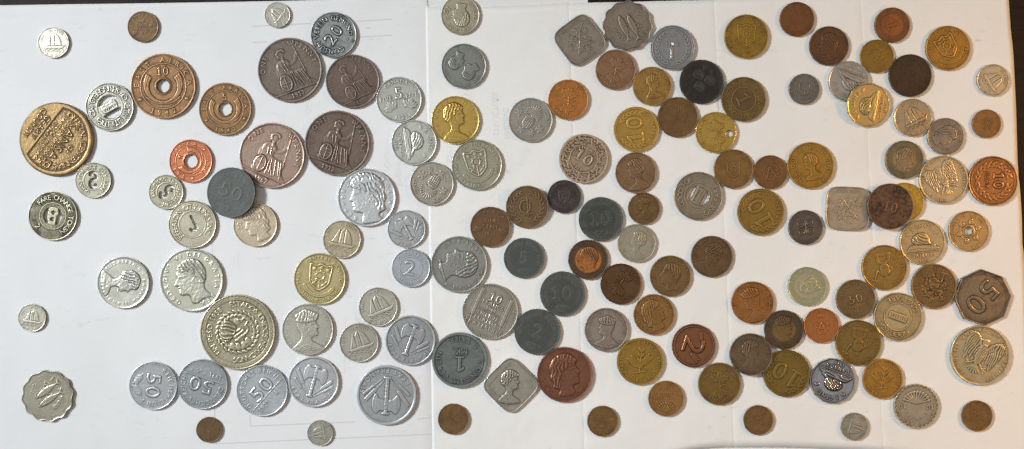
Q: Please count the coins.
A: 134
